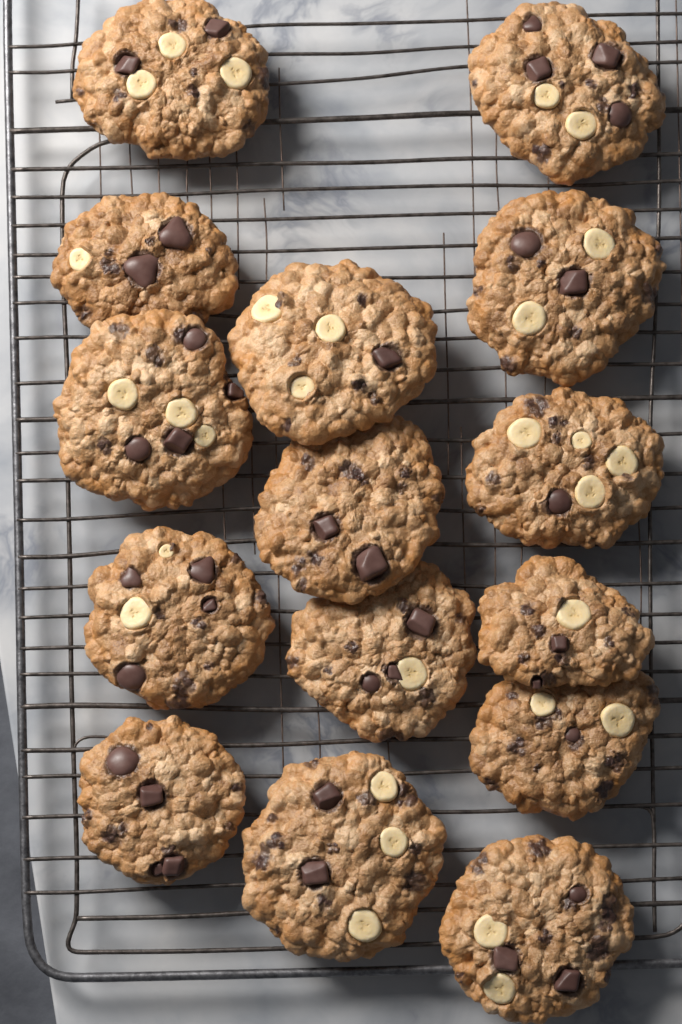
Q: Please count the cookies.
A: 15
